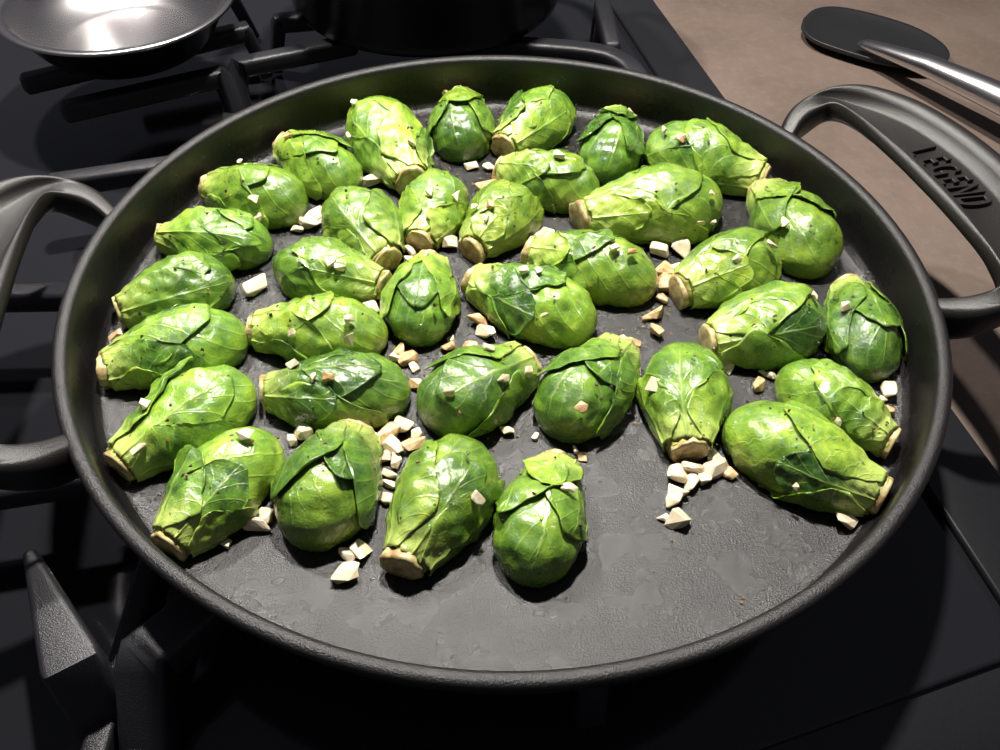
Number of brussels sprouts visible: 35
